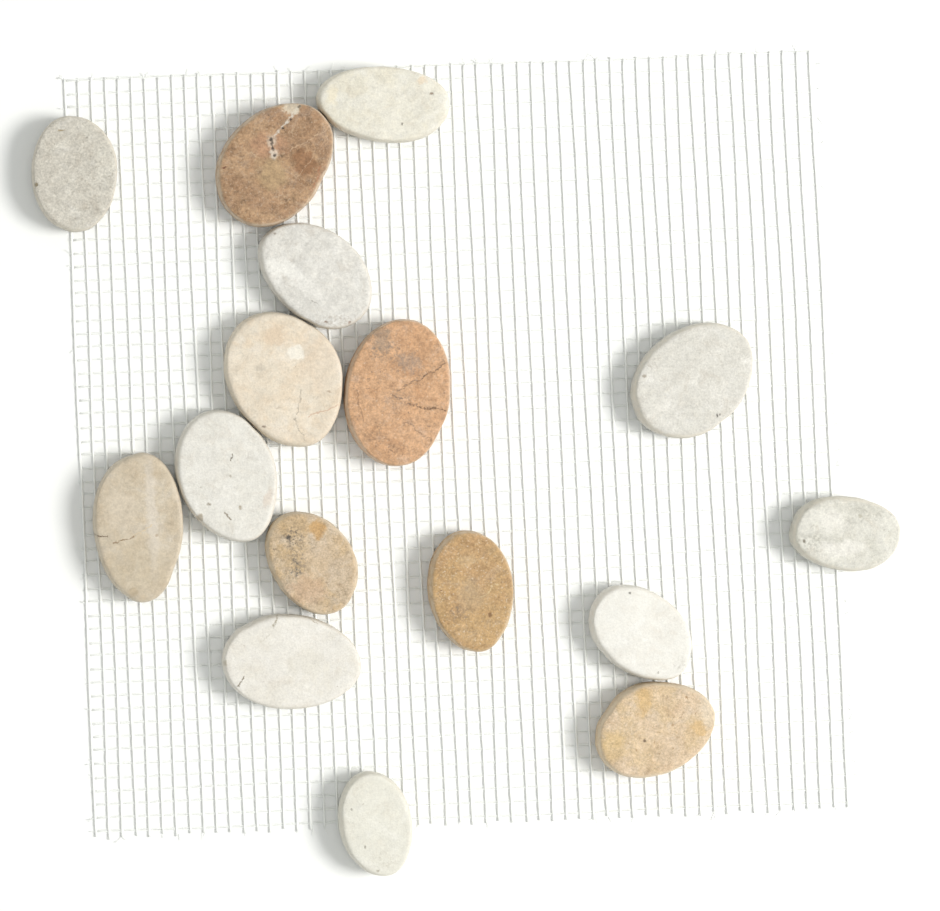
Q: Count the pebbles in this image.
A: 16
